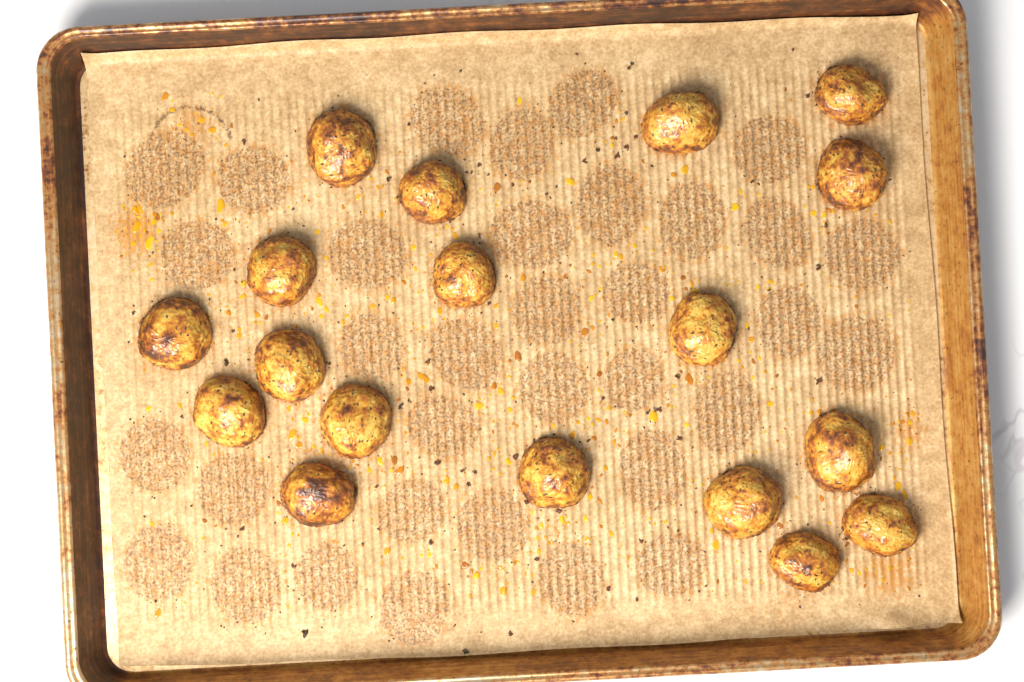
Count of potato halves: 18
